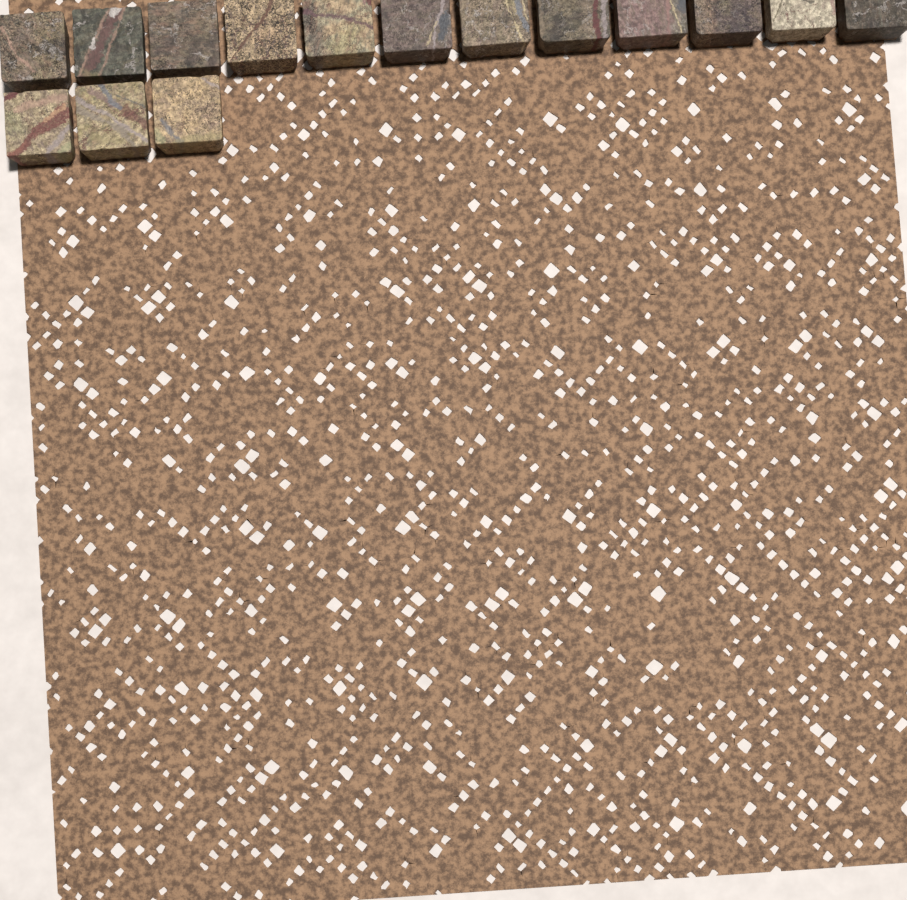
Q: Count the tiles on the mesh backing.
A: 15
